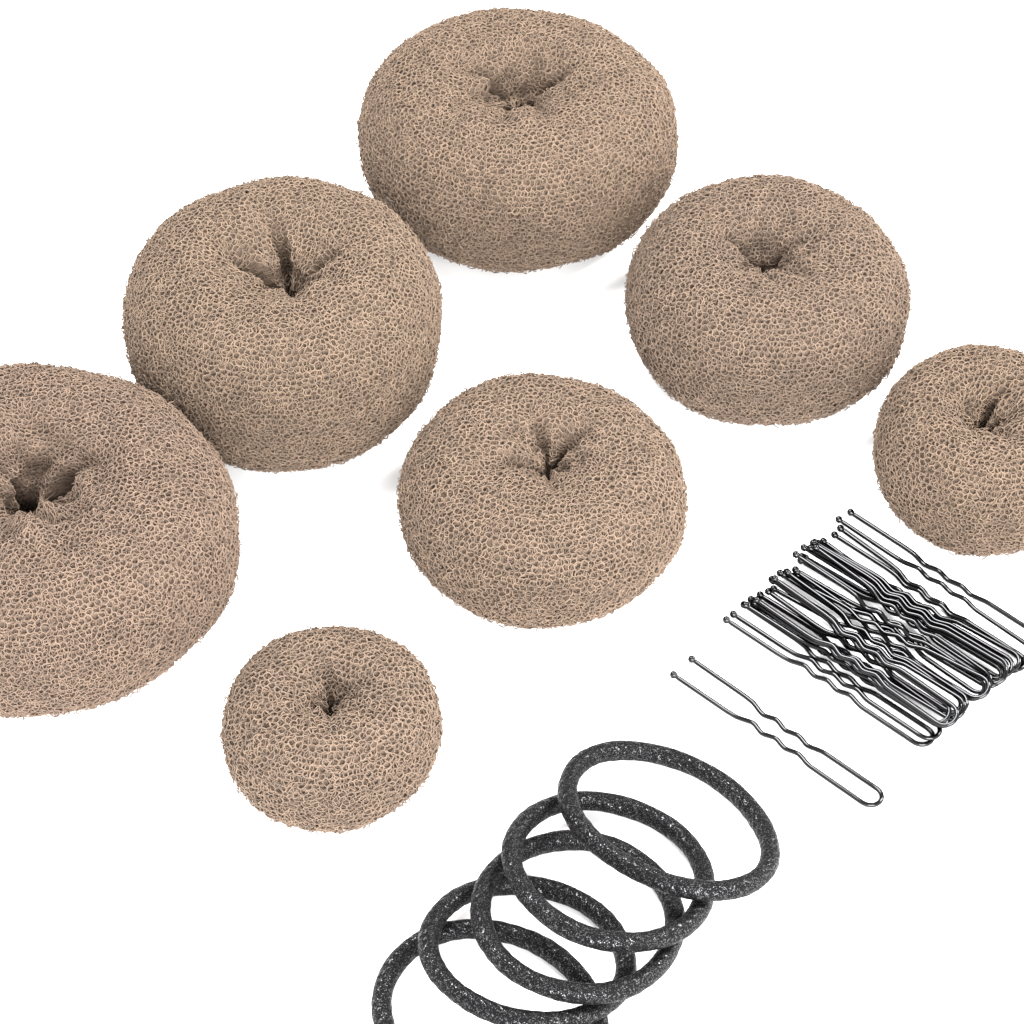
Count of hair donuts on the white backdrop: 7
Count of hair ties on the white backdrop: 5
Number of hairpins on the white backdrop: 20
